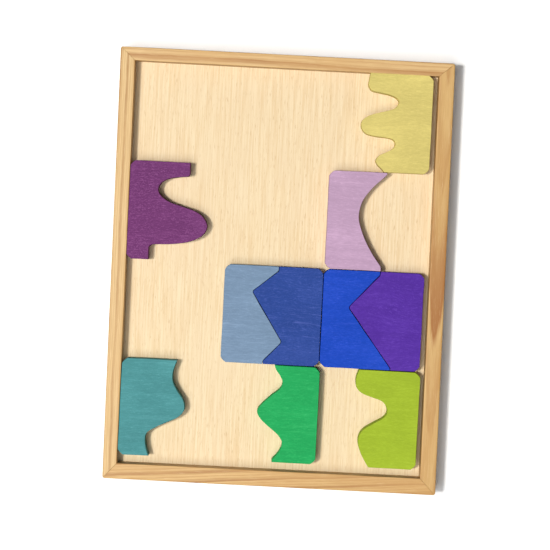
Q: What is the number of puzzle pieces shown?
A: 10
